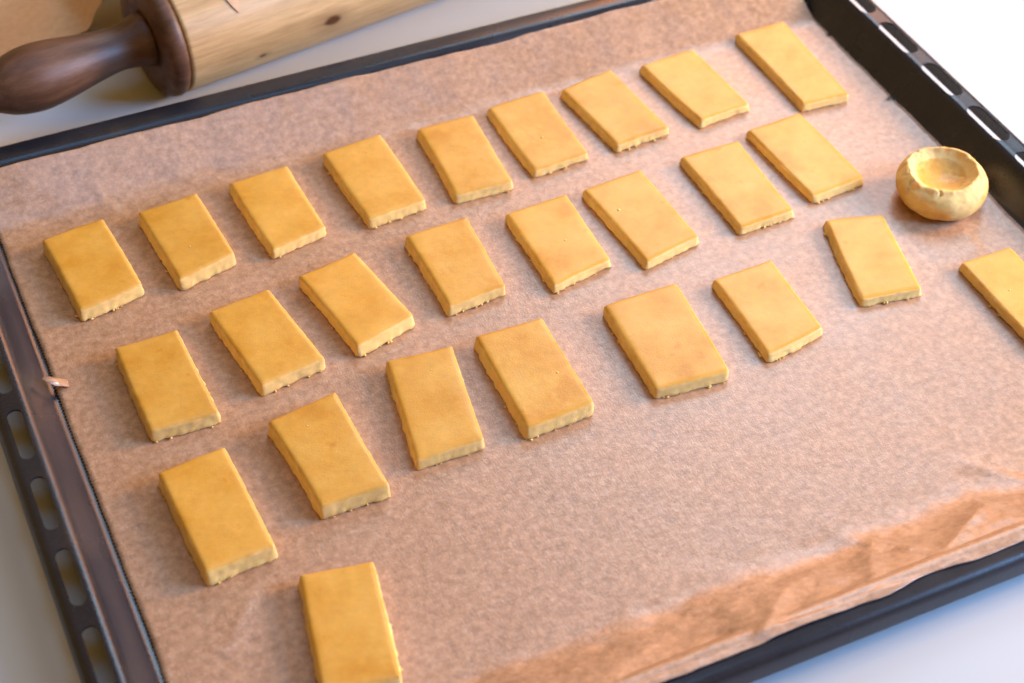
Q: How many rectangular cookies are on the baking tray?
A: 26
